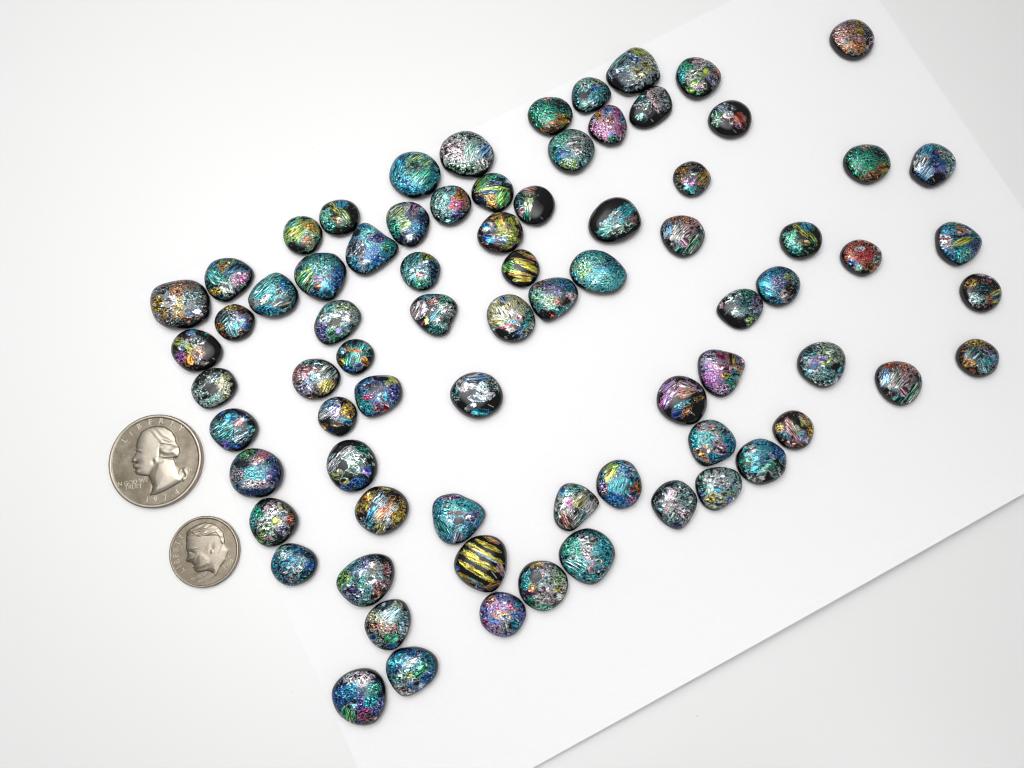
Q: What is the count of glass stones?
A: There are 76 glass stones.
